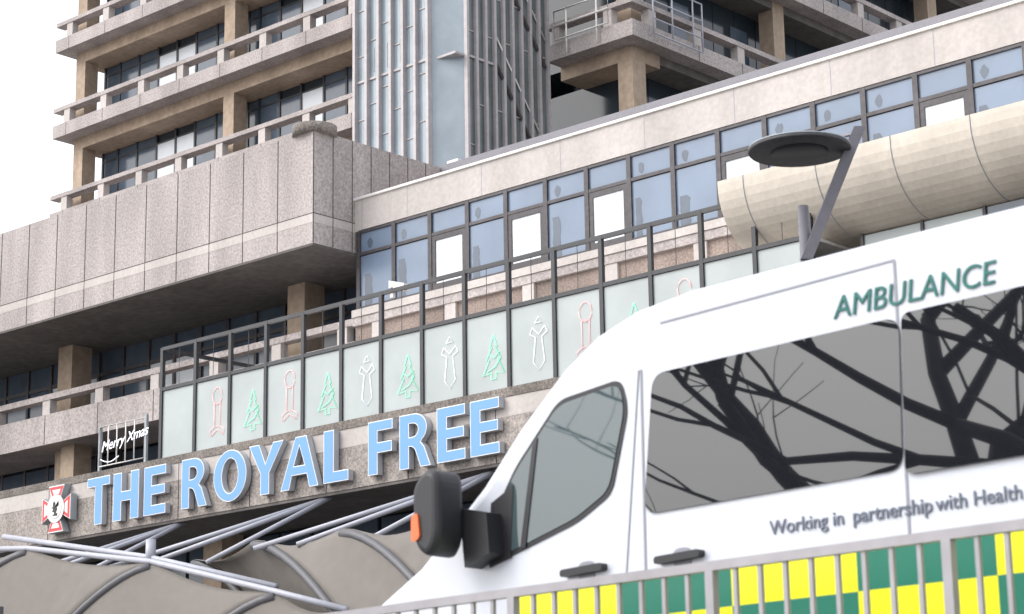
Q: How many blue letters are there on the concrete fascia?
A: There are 12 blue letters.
